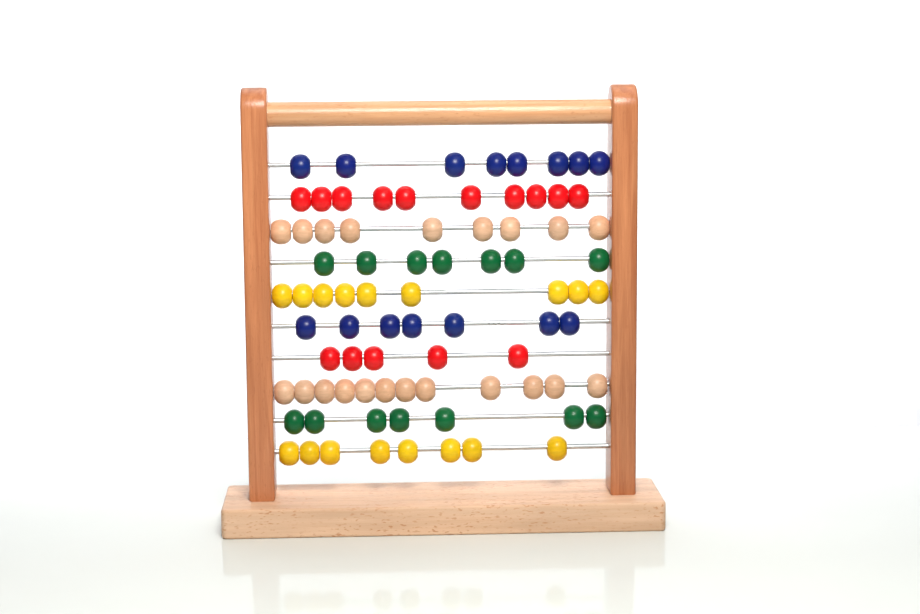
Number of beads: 82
